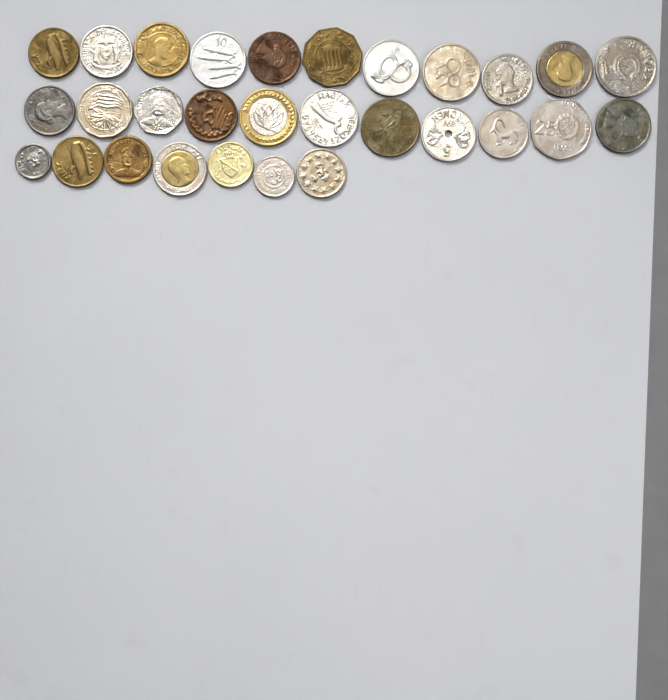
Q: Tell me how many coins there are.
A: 29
